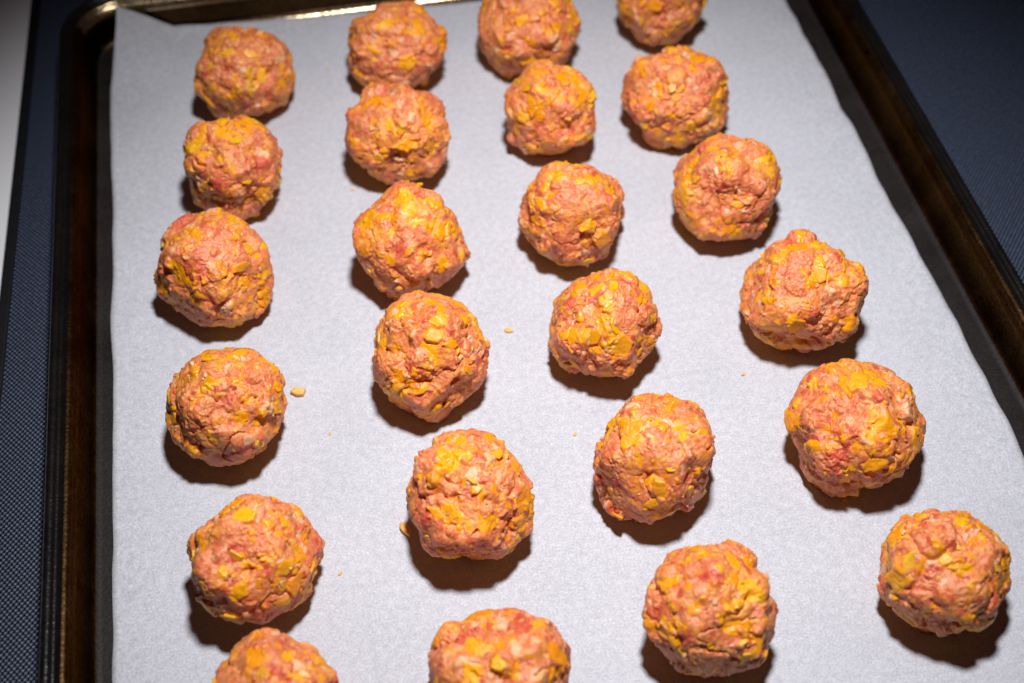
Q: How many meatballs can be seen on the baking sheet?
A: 24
